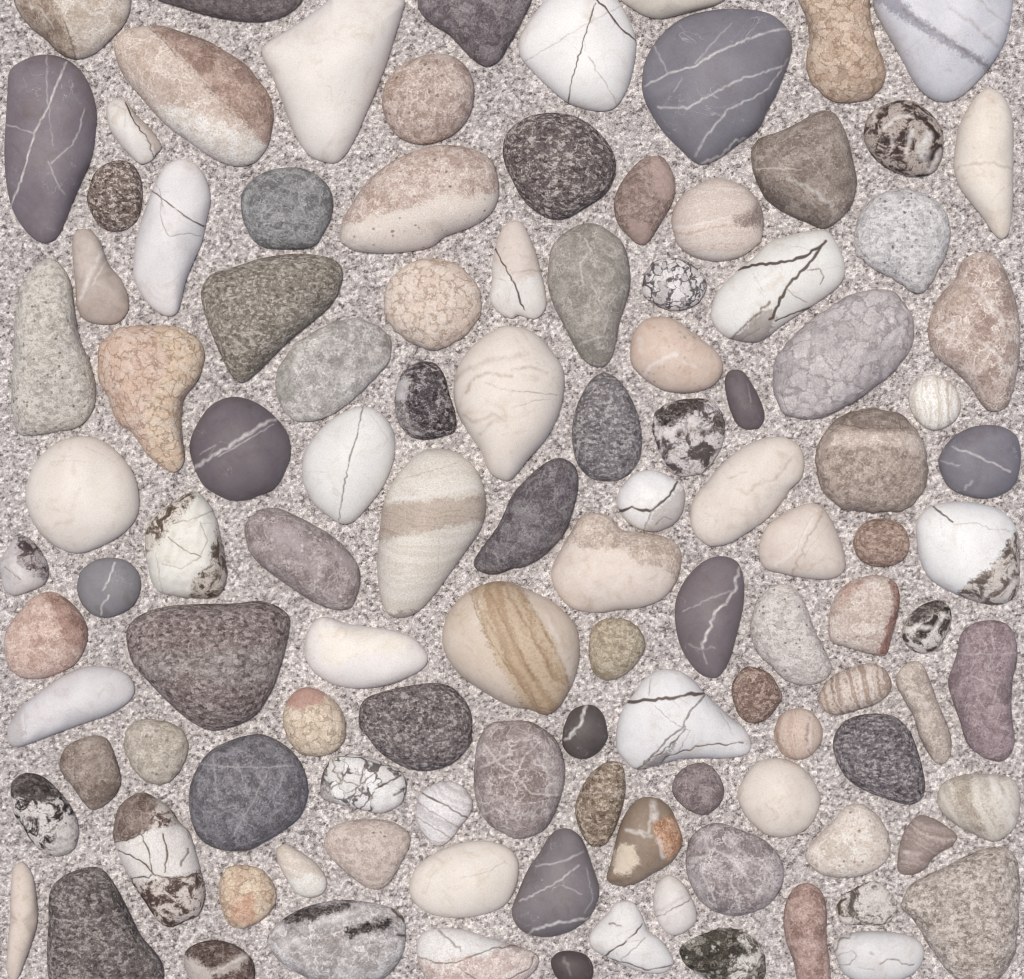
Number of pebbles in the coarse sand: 114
